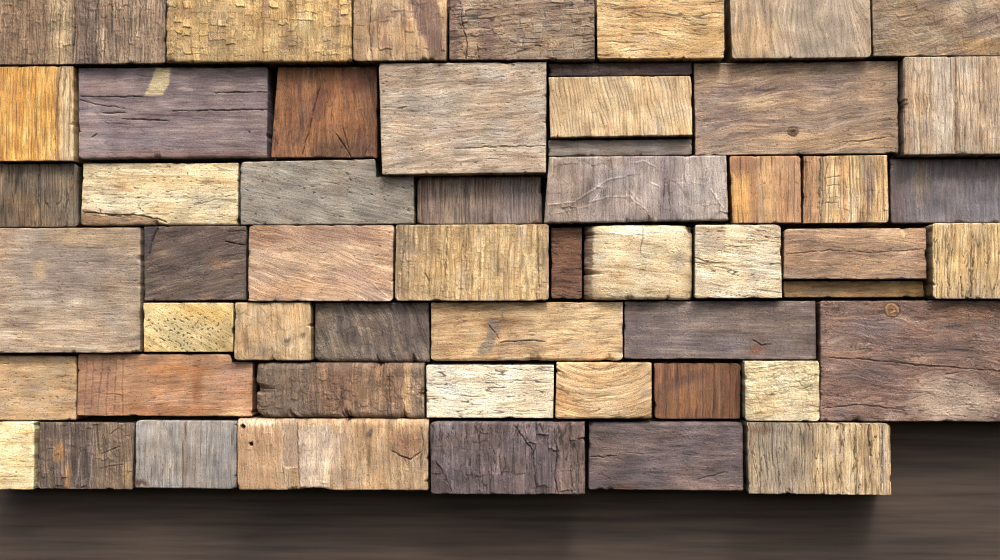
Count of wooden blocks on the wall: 54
